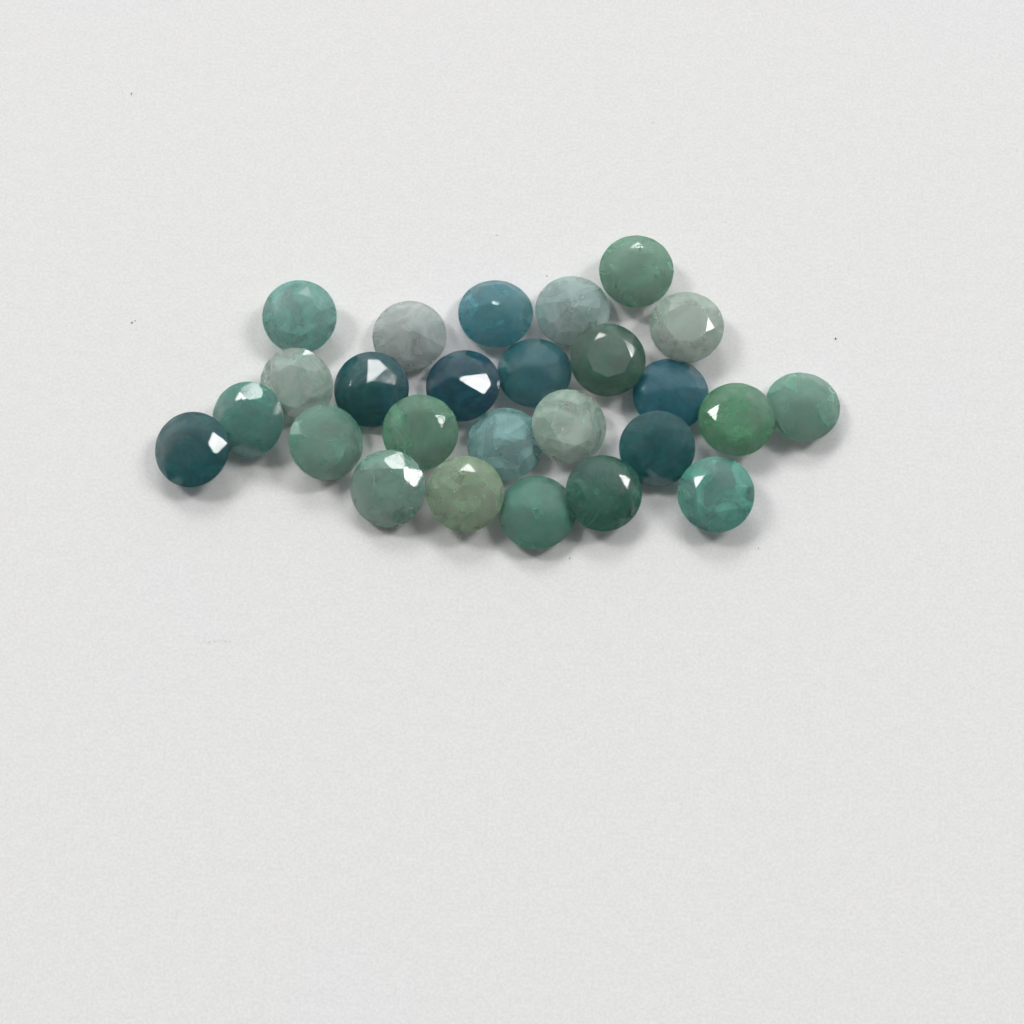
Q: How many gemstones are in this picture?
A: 26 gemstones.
